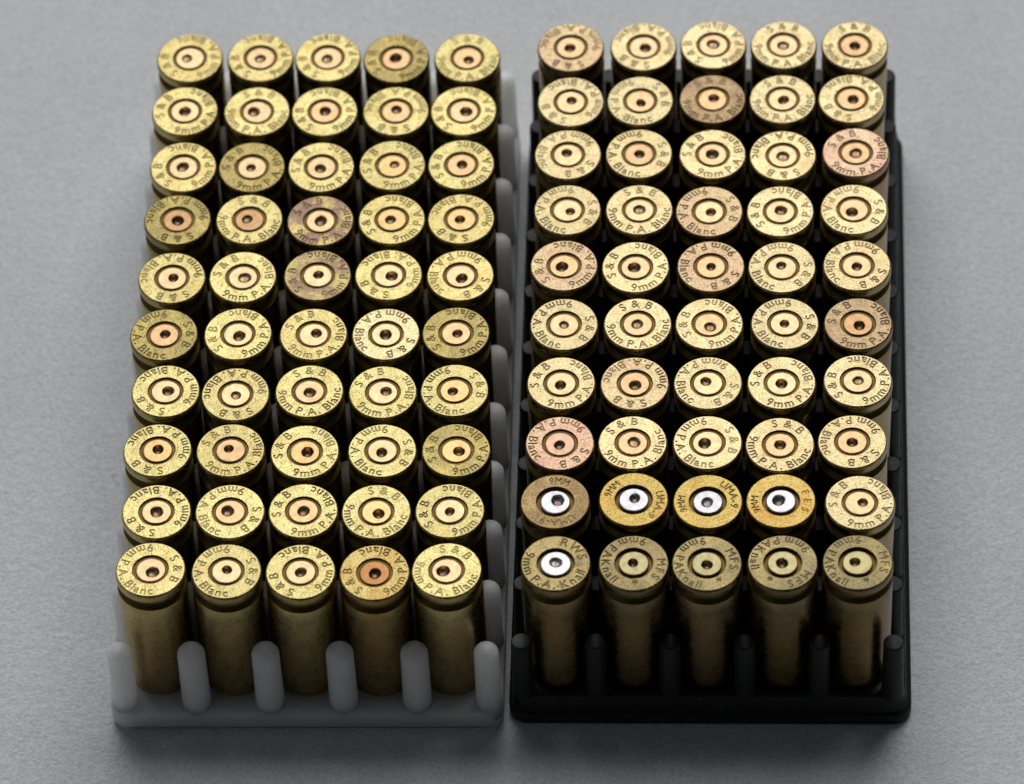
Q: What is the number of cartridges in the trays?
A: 100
